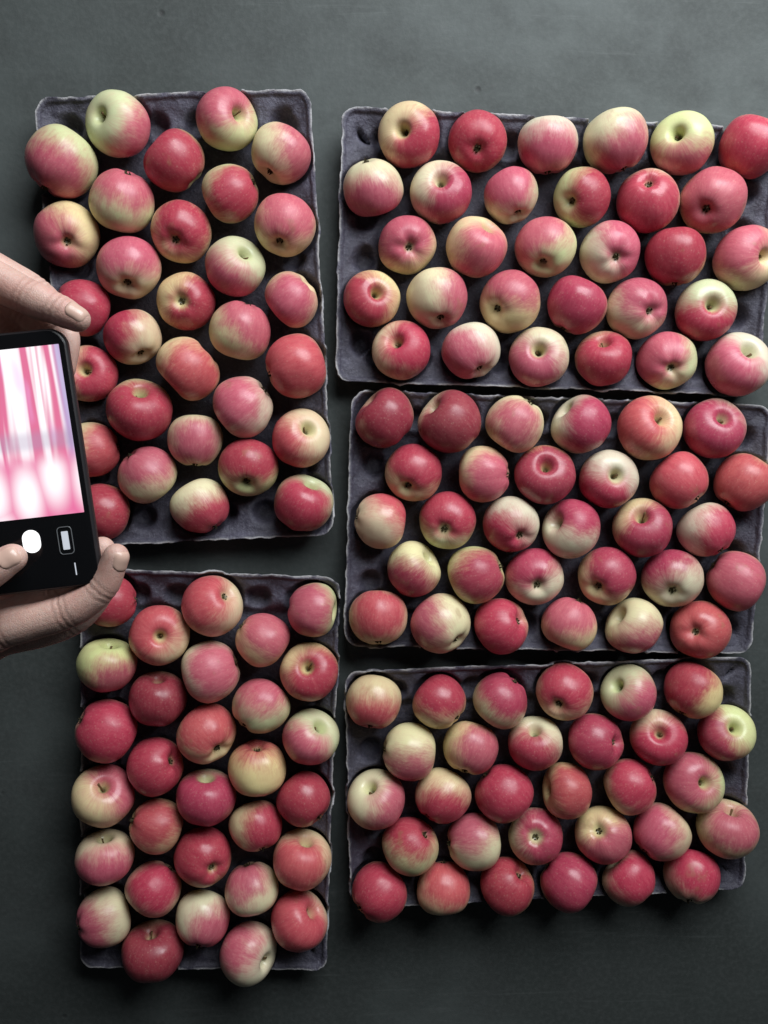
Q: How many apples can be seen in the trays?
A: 150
